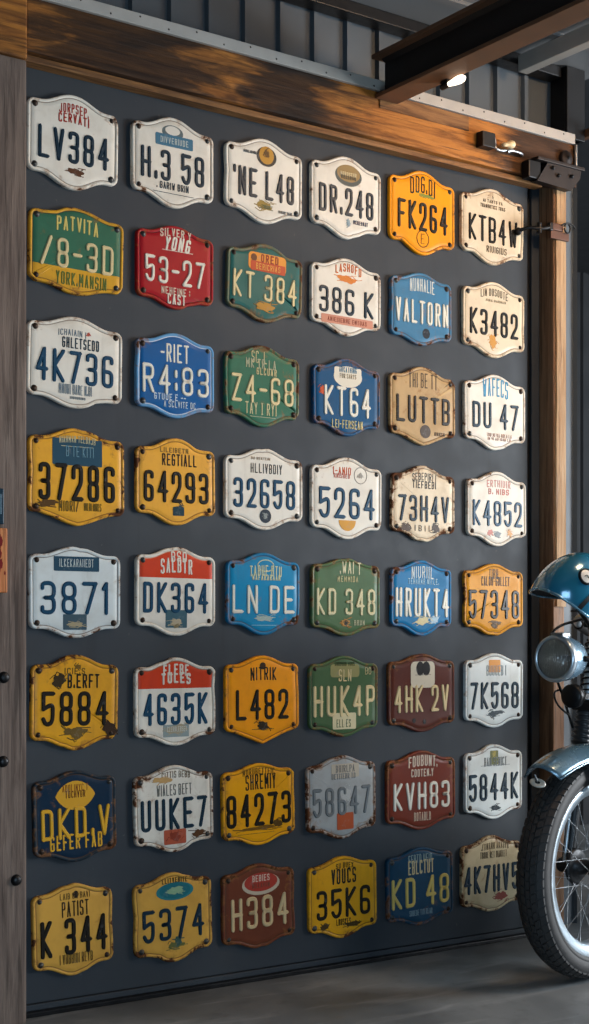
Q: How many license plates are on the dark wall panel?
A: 48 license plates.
